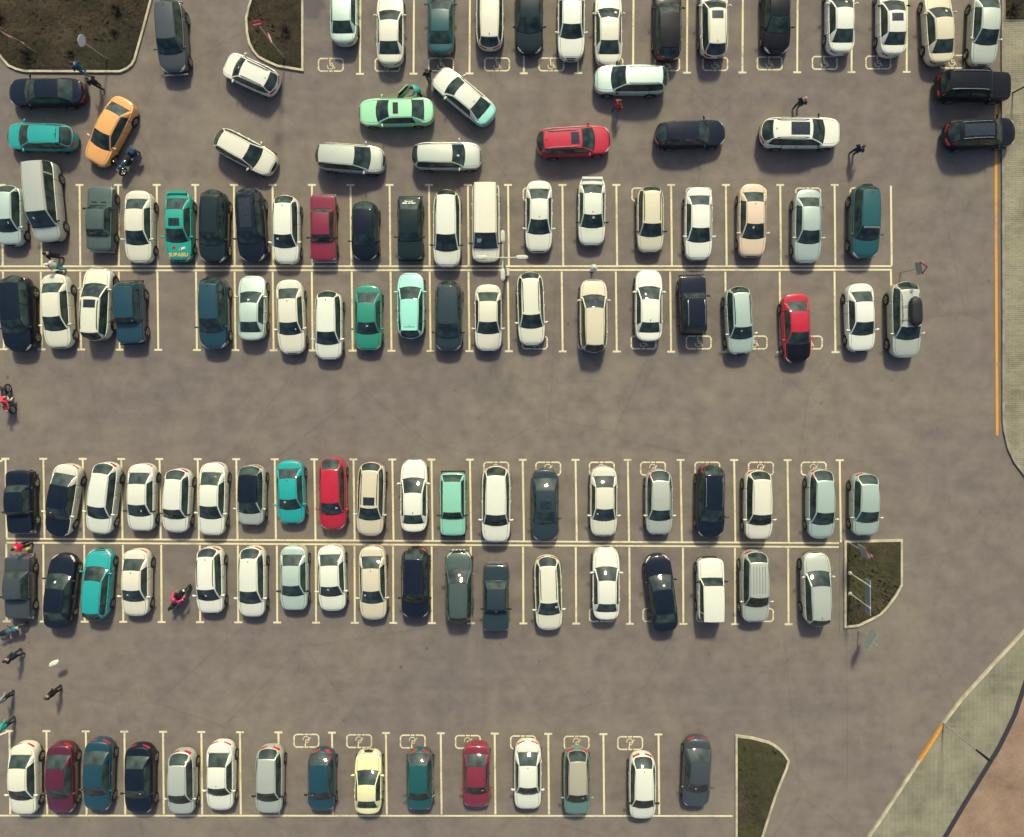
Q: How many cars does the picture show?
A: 123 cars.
